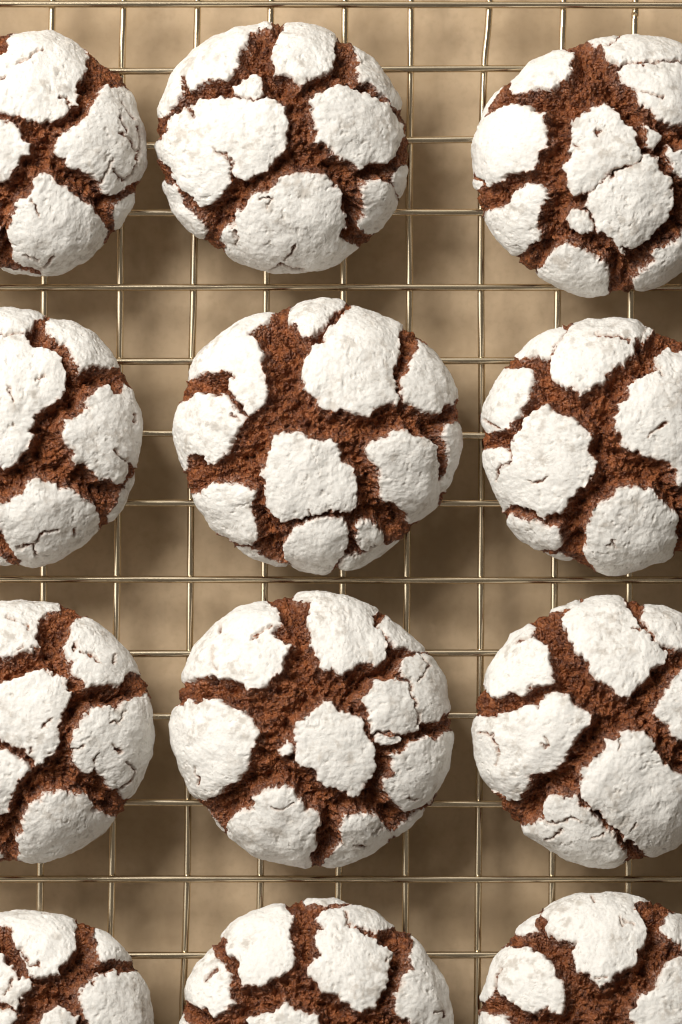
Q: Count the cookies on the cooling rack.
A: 12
